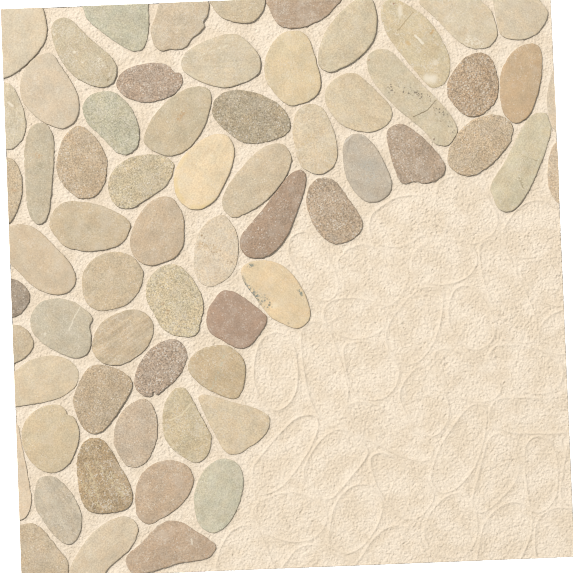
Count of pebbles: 65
